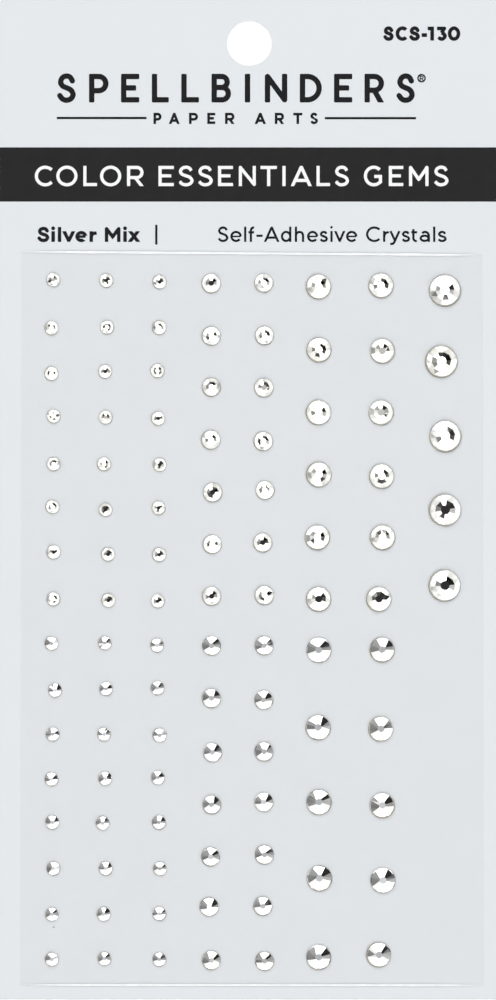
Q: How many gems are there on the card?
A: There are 103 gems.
